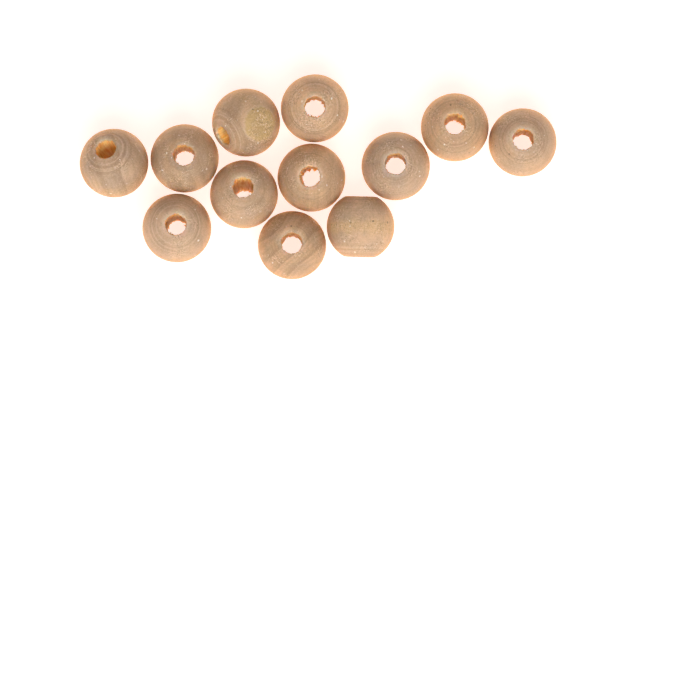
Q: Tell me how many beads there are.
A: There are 12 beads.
